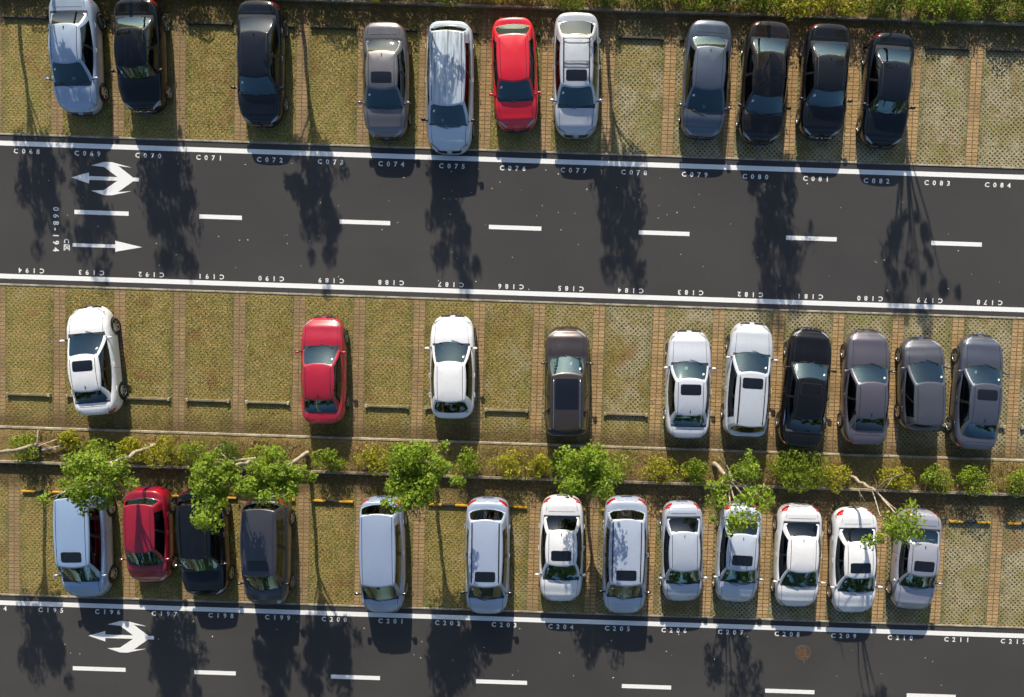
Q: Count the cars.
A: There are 34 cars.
